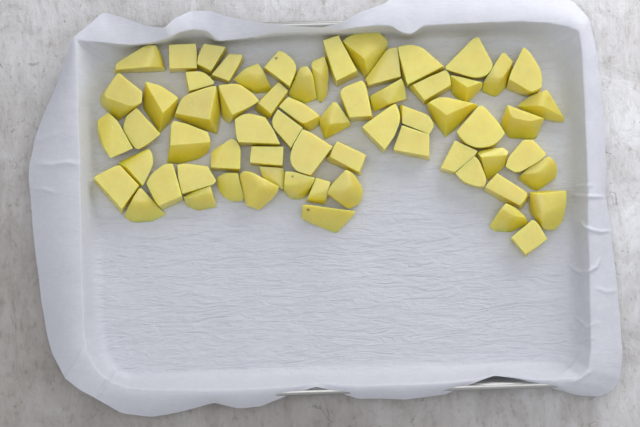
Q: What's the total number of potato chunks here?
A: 65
